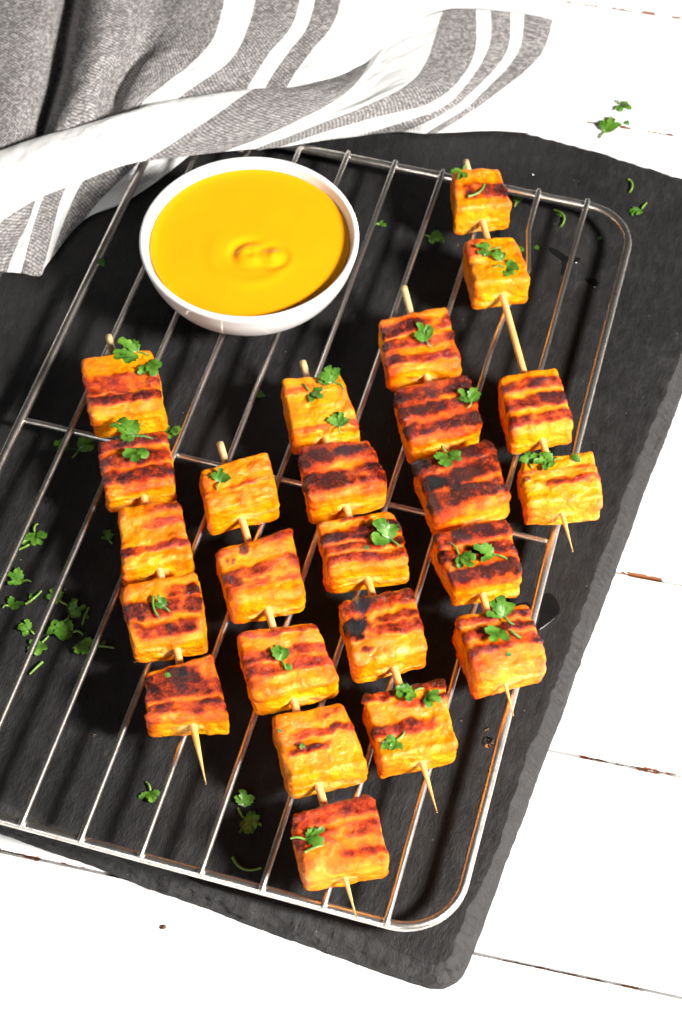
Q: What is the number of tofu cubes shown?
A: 24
